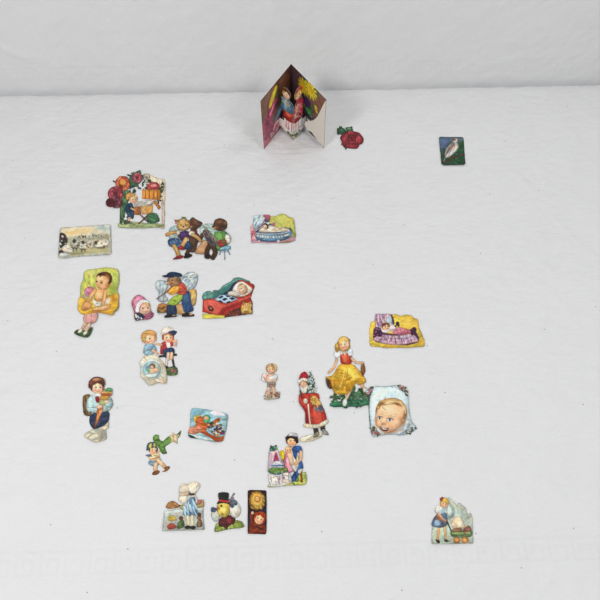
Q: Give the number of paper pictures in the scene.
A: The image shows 25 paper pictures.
